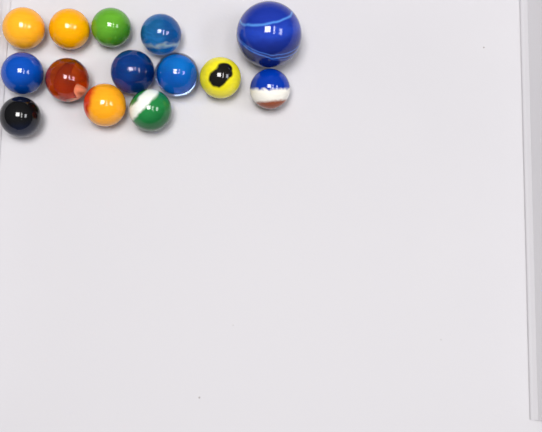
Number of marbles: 14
